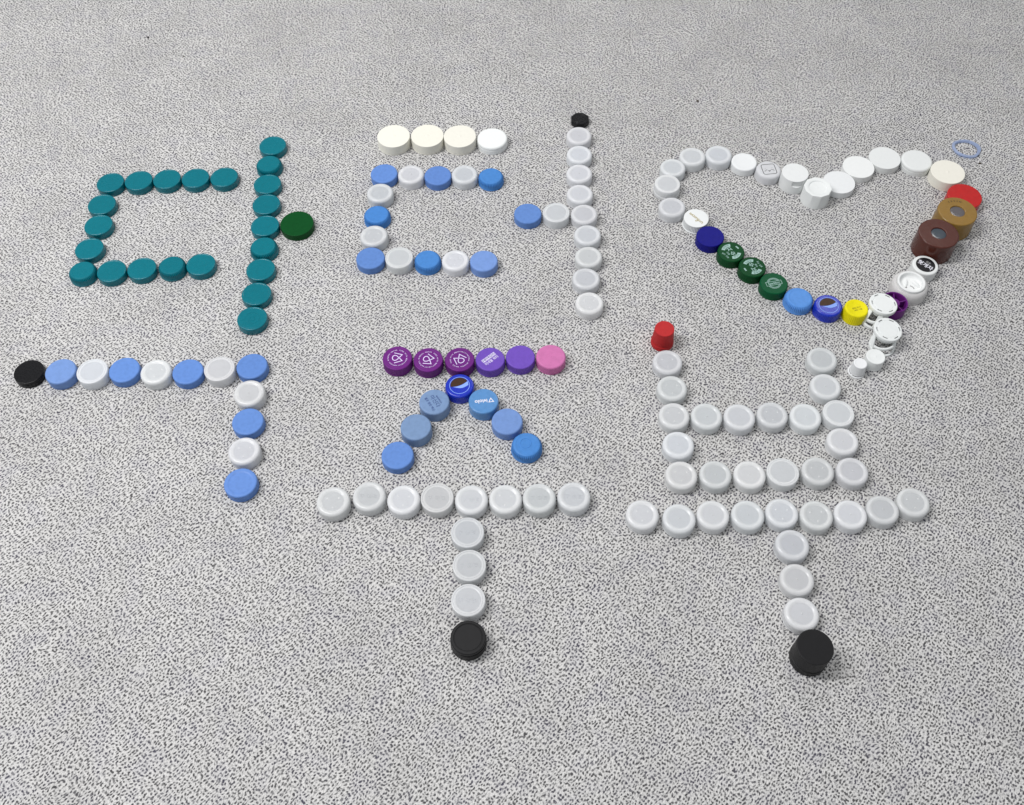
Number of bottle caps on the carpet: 153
